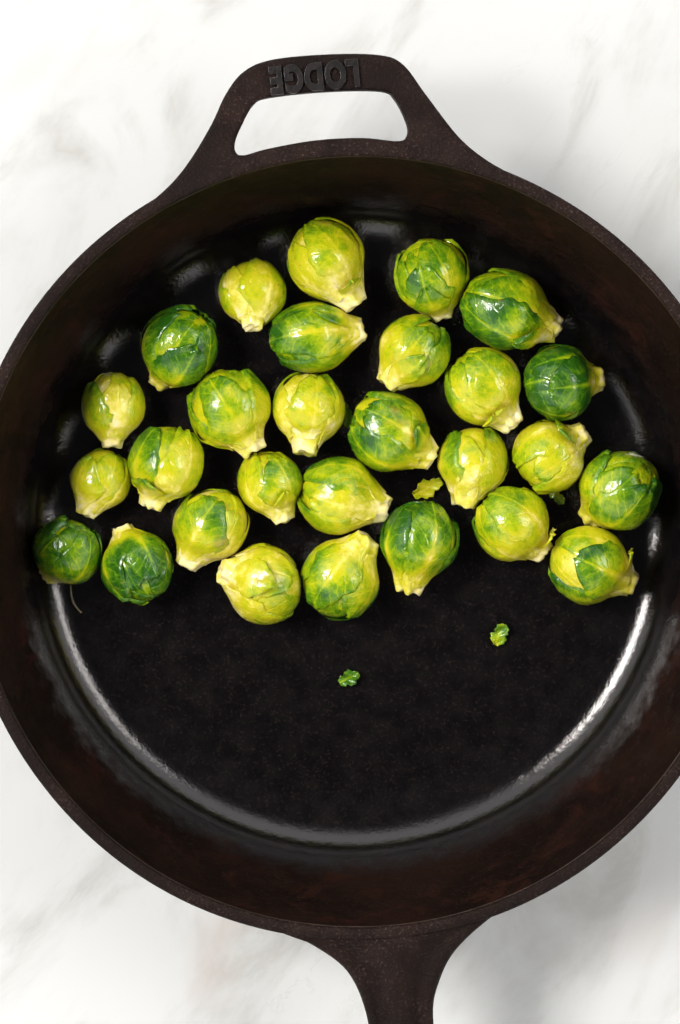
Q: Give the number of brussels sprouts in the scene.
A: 28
